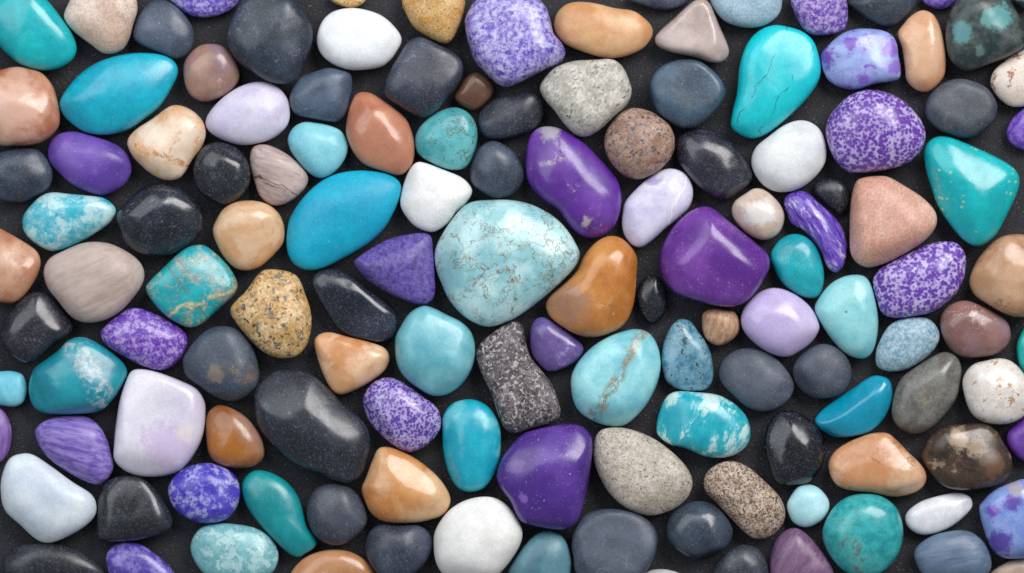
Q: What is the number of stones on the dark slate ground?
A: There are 133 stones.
